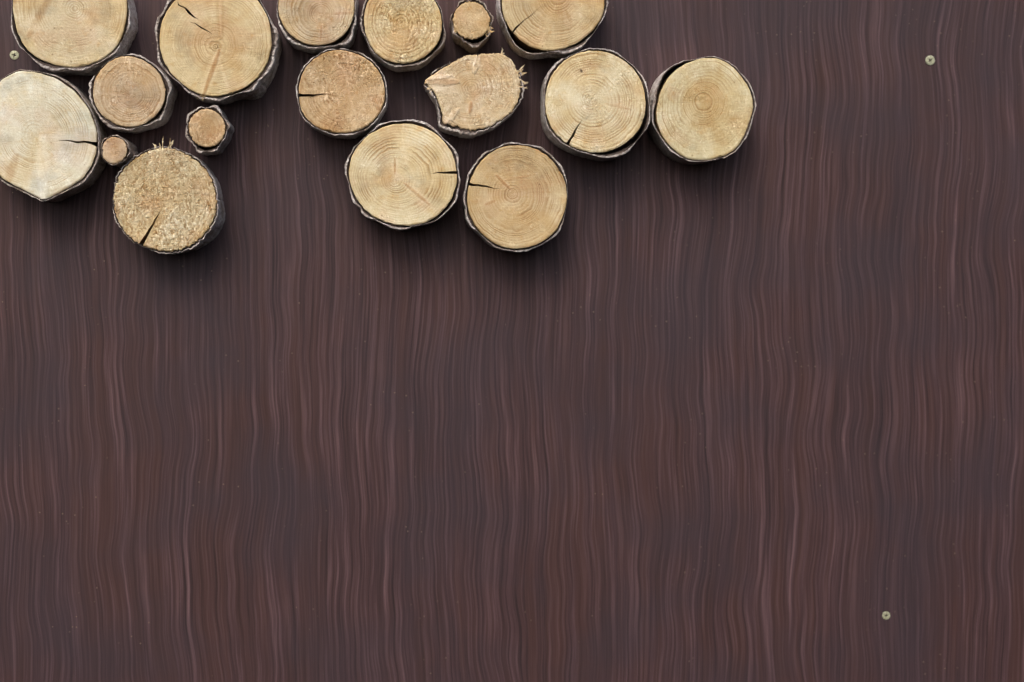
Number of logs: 17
